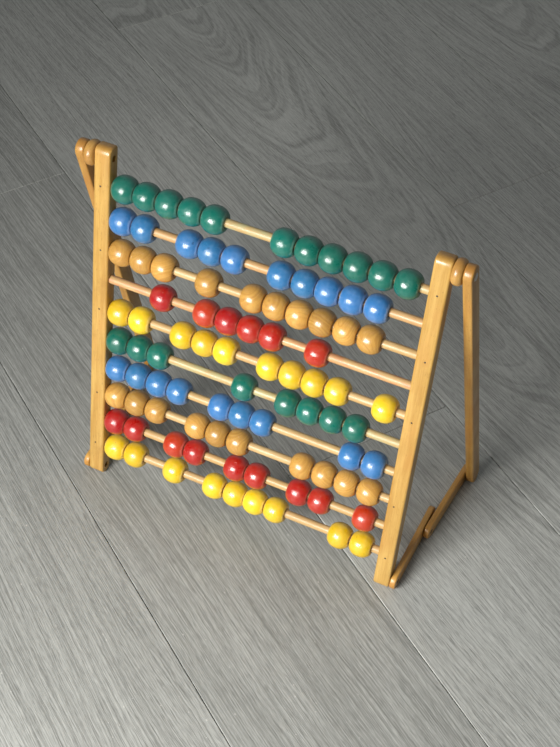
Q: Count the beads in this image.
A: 92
